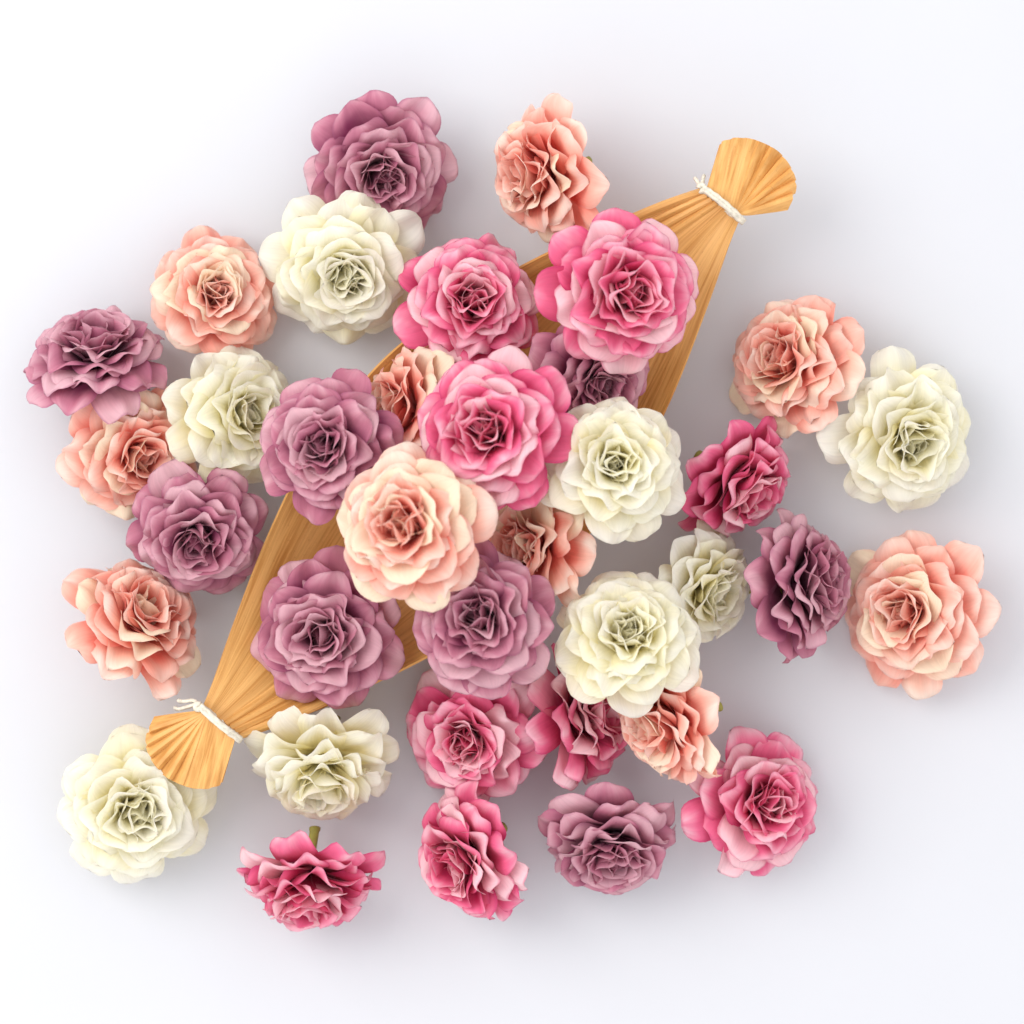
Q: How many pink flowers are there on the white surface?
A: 9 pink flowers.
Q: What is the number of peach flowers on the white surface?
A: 10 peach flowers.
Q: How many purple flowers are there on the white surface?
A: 9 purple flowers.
